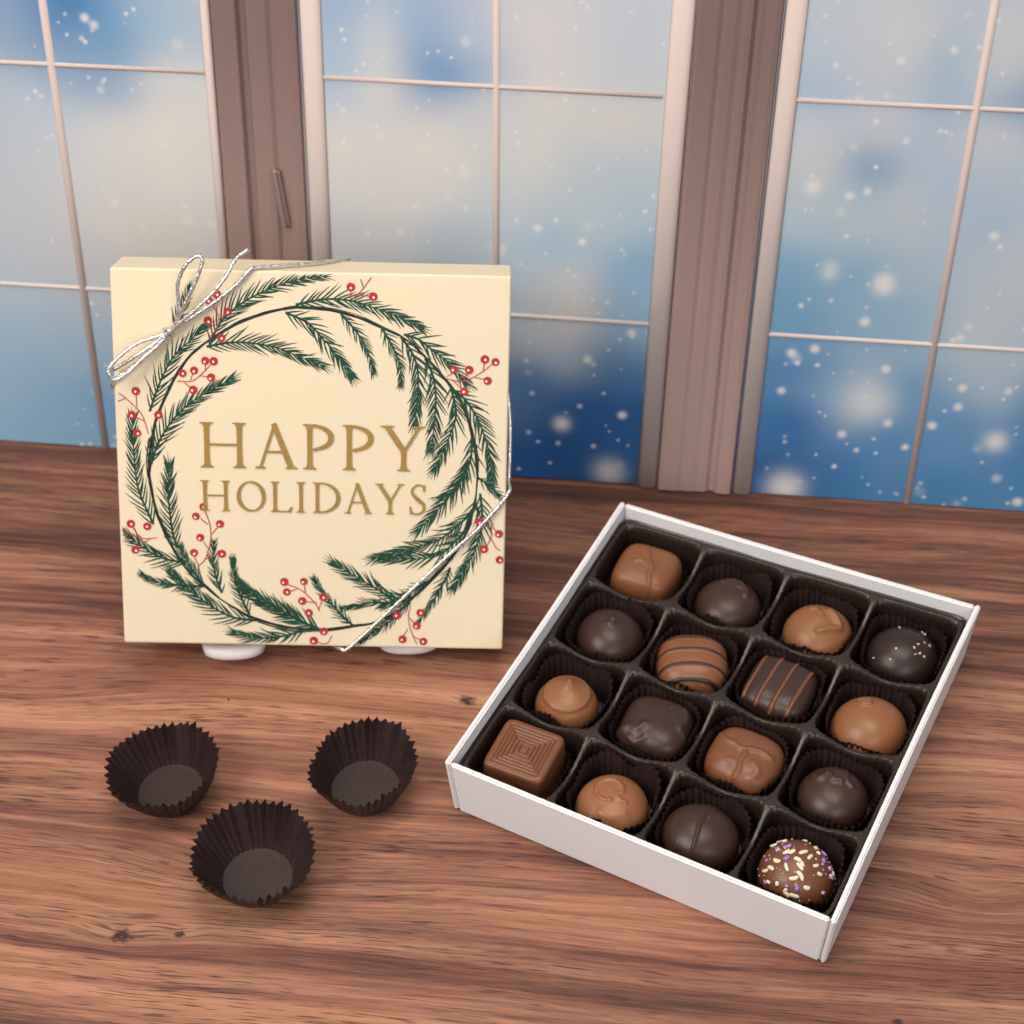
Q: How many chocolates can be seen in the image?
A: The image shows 16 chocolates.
